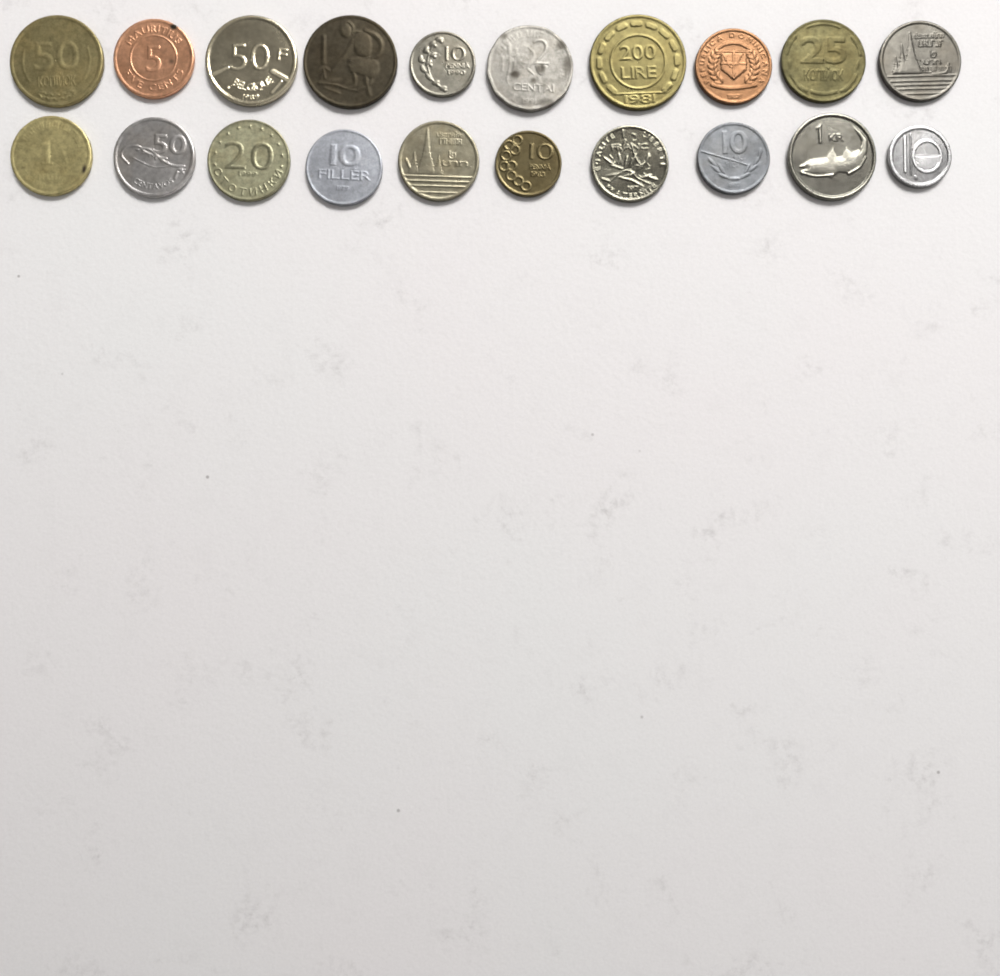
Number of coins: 20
